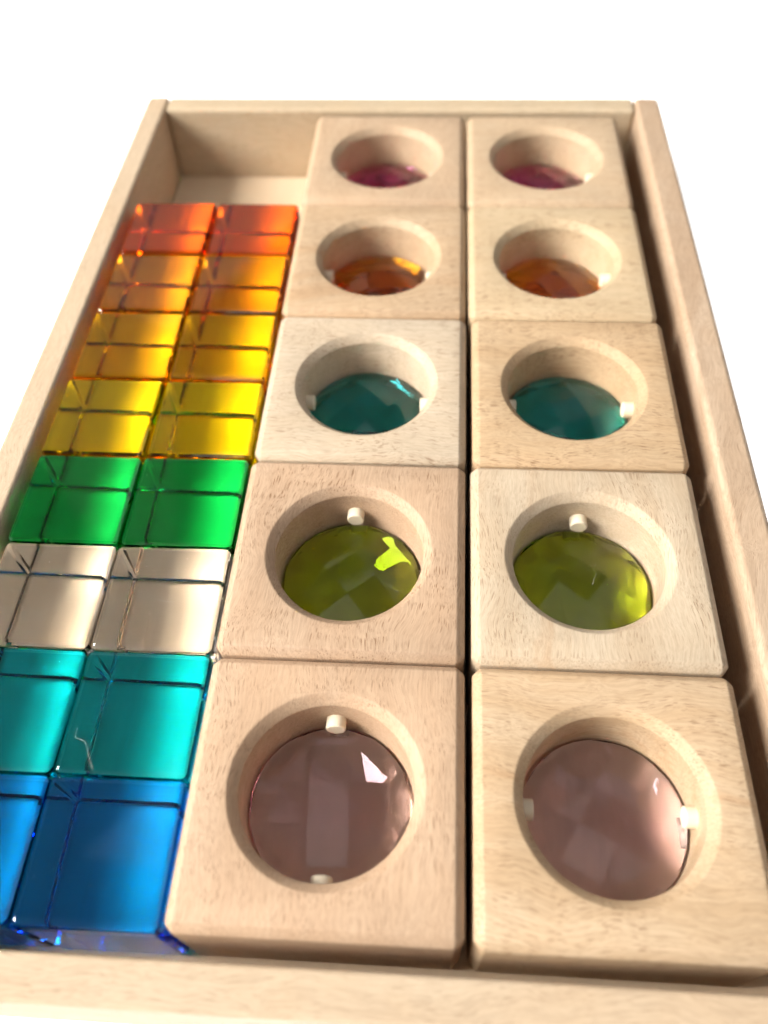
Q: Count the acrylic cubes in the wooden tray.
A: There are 16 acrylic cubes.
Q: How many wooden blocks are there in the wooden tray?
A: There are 10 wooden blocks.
